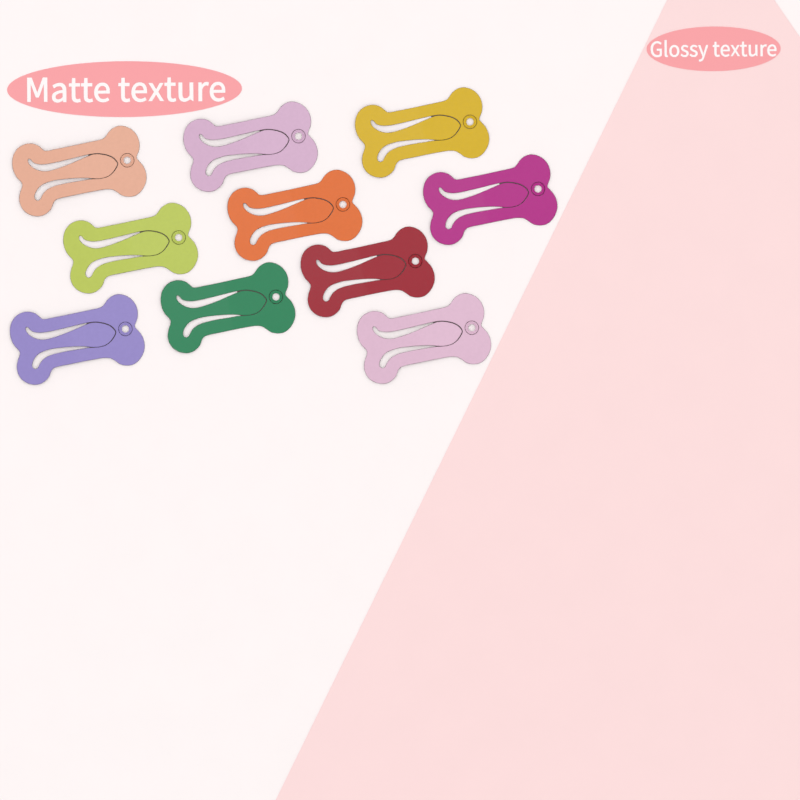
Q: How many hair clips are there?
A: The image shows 10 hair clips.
